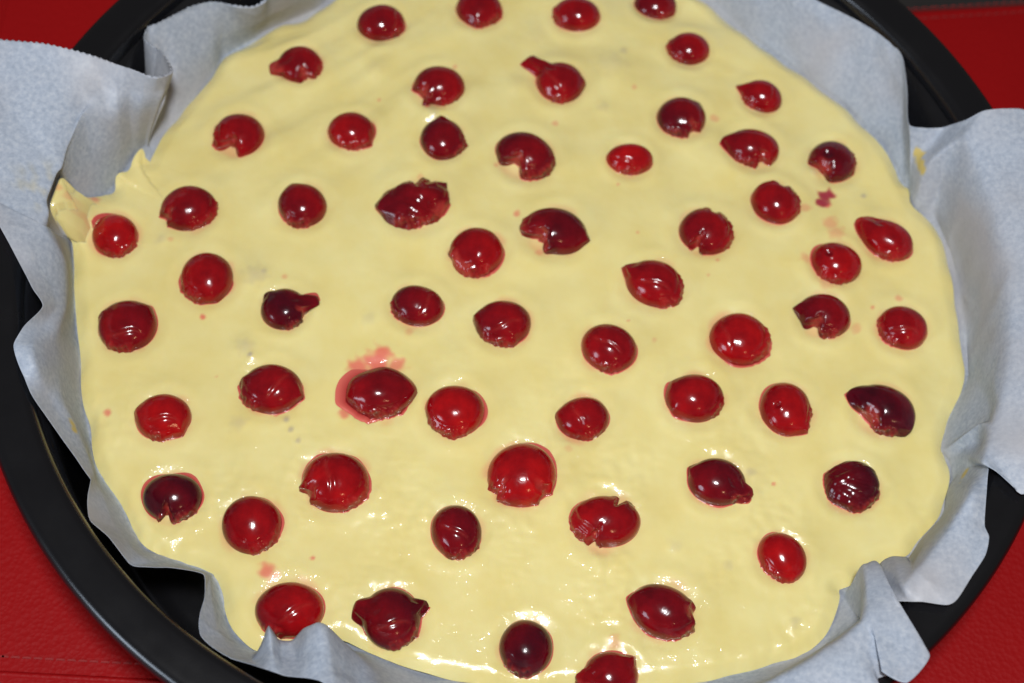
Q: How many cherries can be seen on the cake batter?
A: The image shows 59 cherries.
